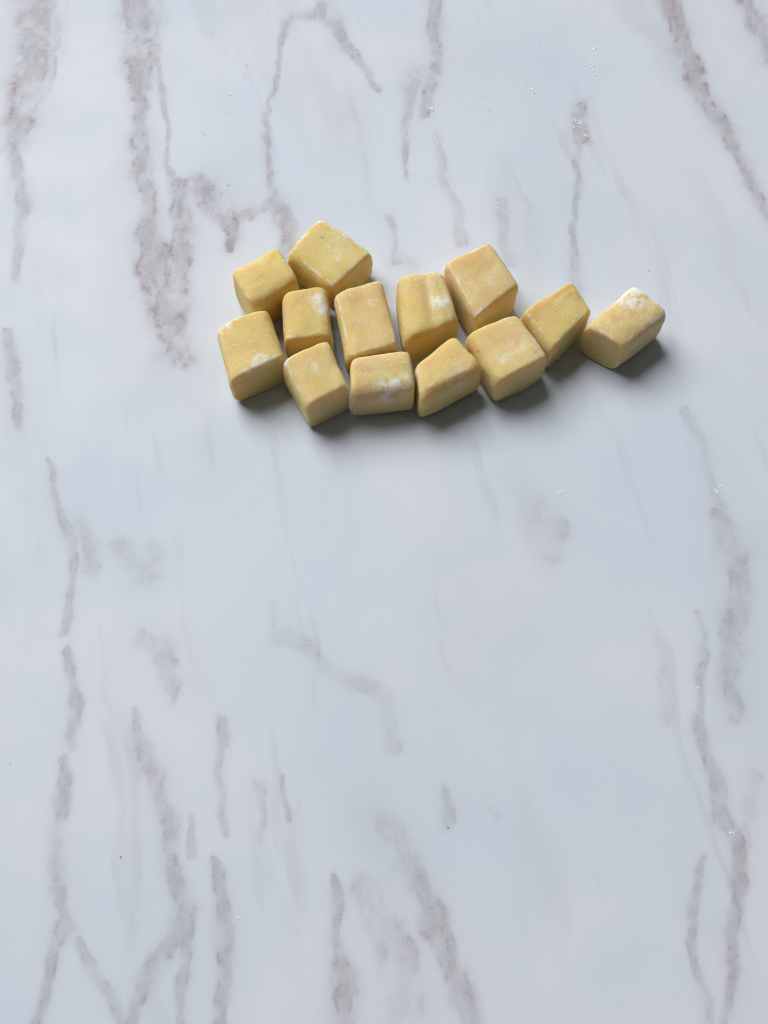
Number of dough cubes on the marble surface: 13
